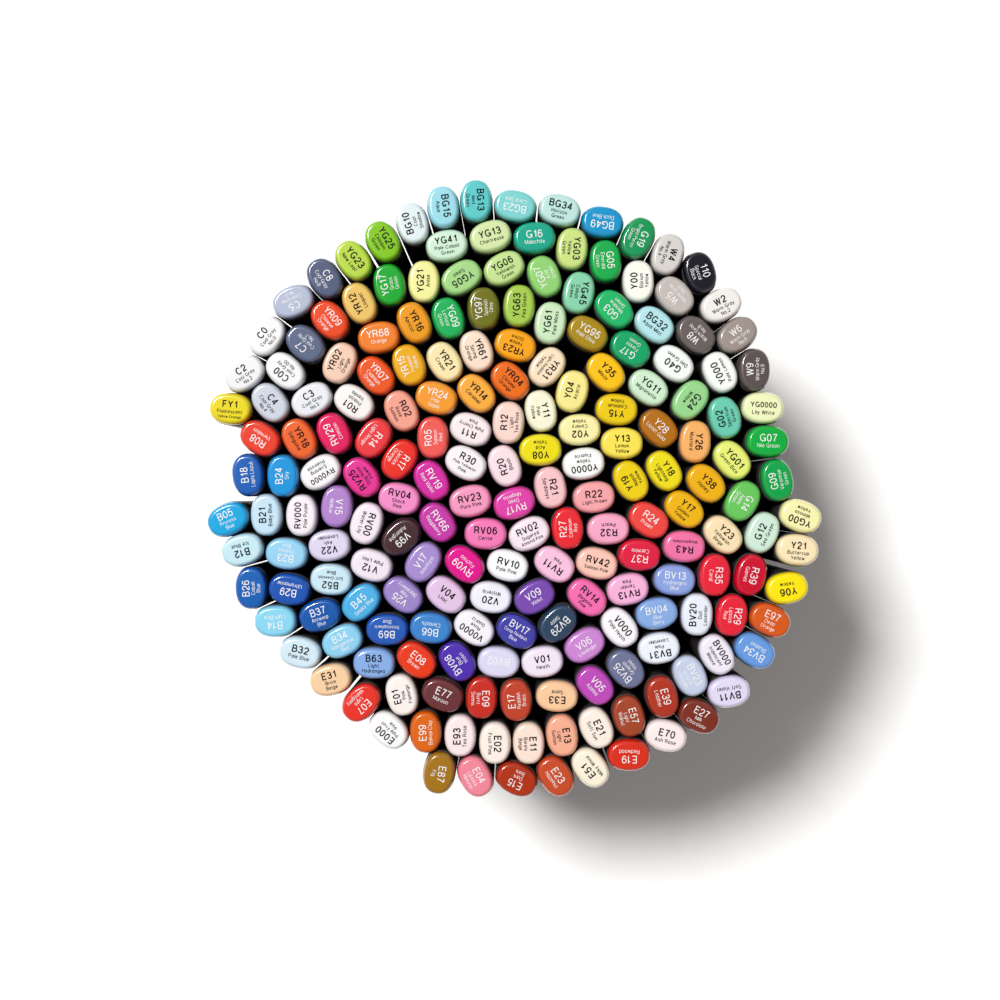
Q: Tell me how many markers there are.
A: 197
